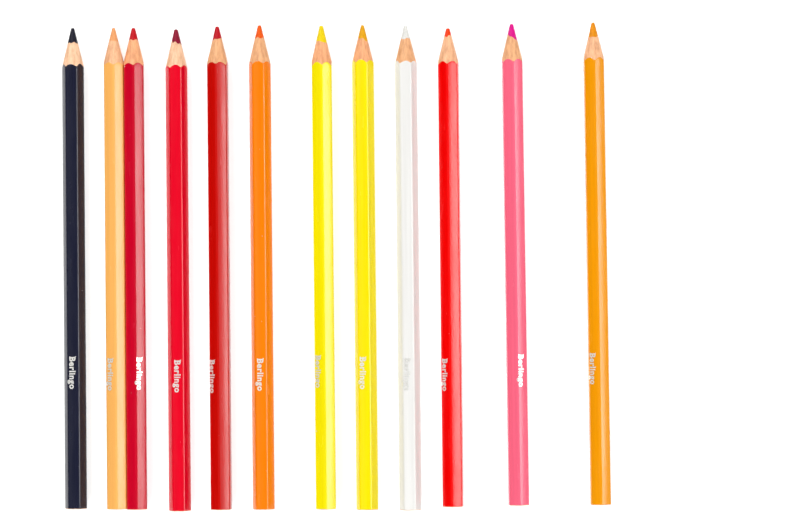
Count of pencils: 12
